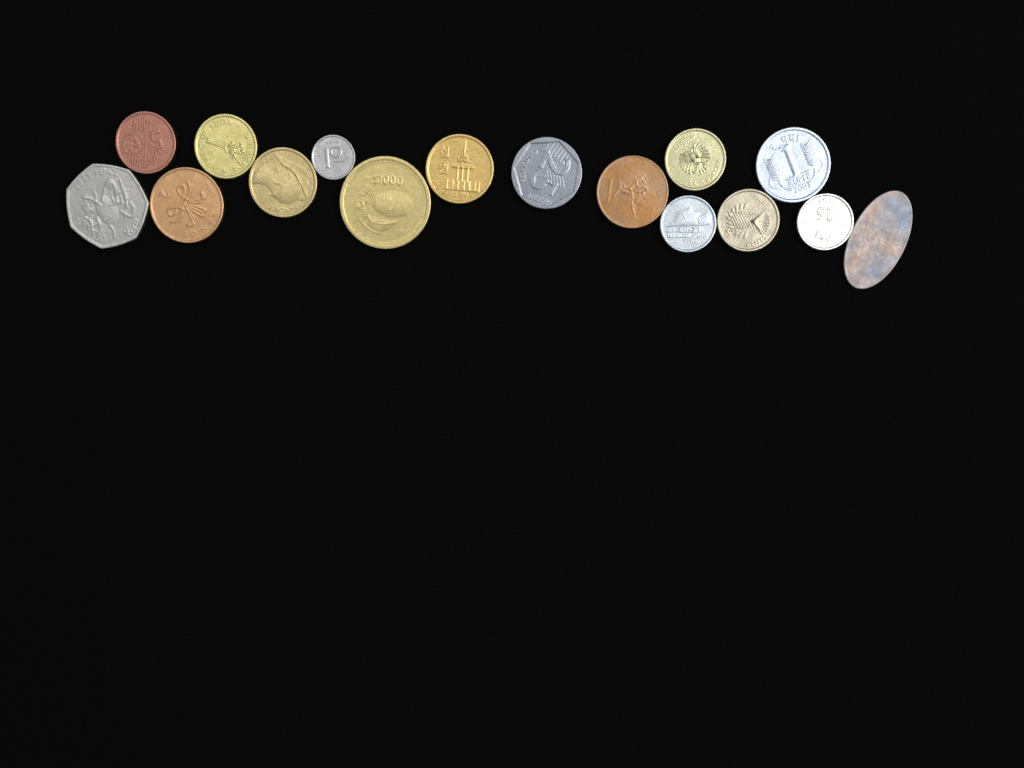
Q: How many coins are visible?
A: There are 16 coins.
